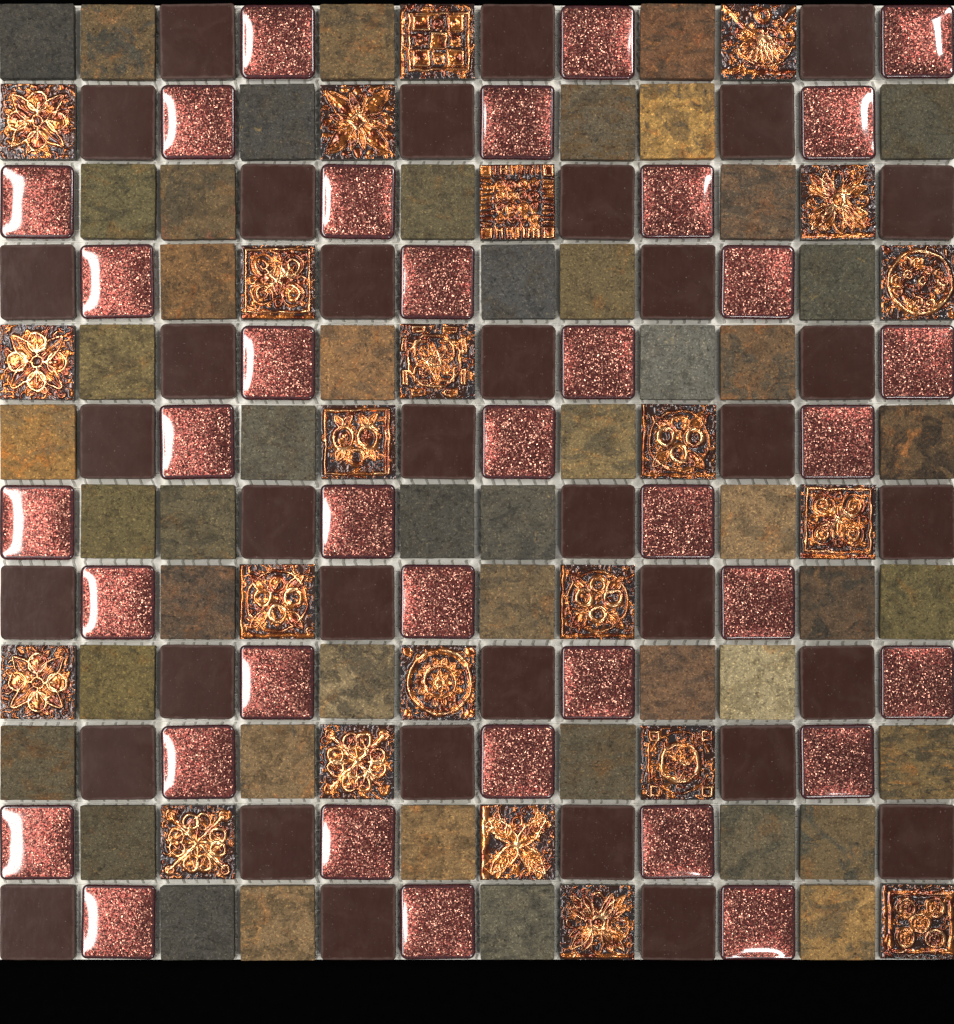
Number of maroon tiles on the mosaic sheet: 36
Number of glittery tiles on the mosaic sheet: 36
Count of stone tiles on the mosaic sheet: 49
